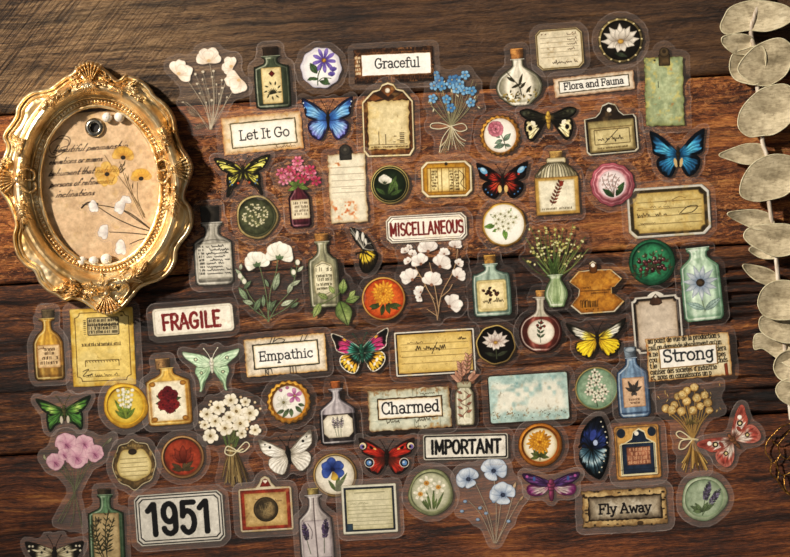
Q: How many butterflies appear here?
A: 16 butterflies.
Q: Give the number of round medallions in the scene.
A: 18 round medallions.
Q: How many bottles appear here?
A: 17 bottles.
